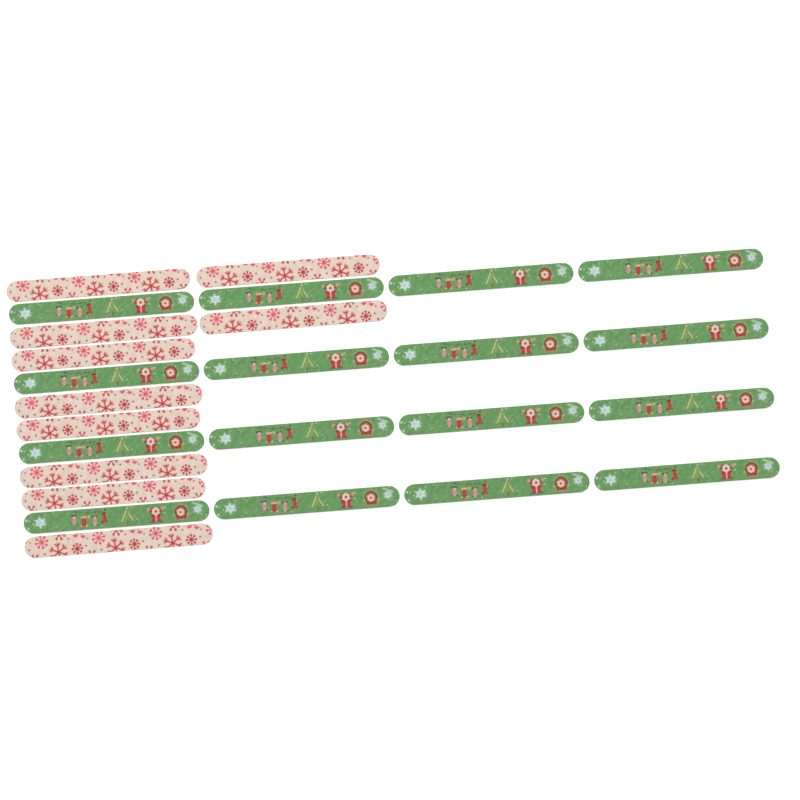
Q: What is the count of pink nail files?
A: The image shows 10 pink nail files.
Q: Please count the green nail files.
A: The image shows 16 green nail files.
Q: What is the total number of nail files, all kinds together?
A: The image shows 26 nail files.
